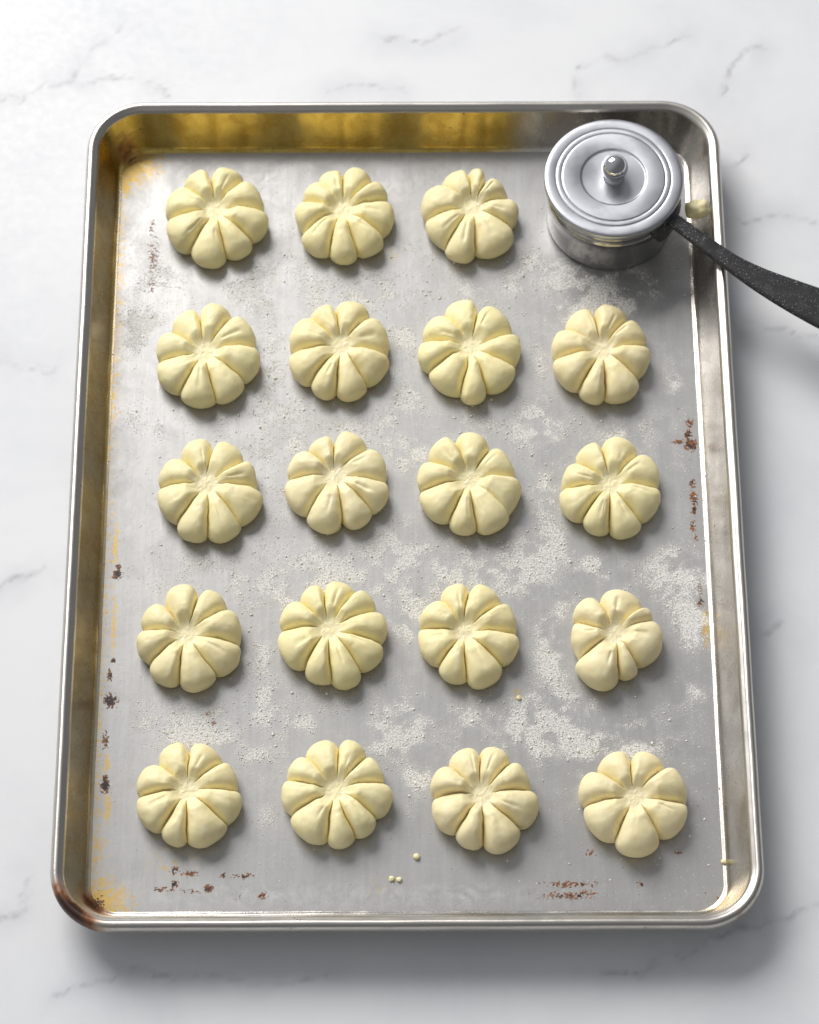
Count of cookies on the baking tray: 19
